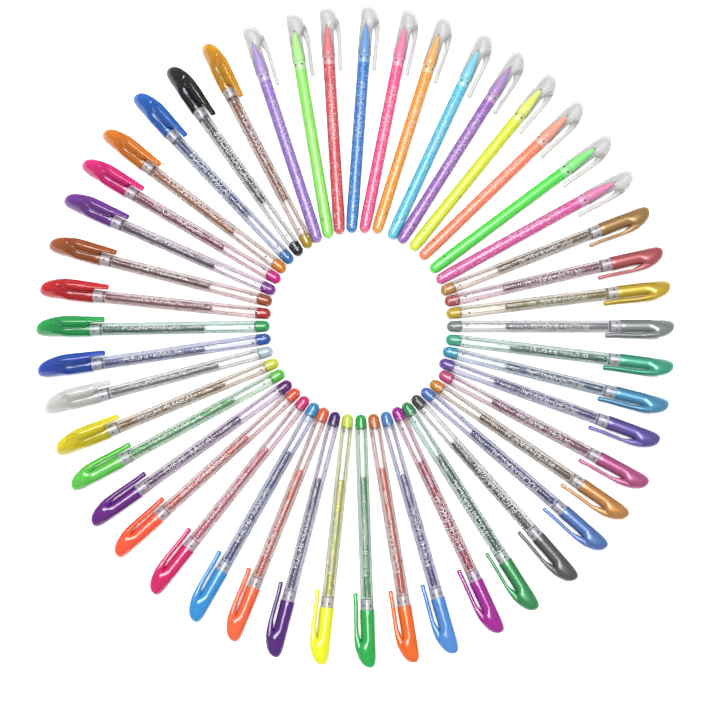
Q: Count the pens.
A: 48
